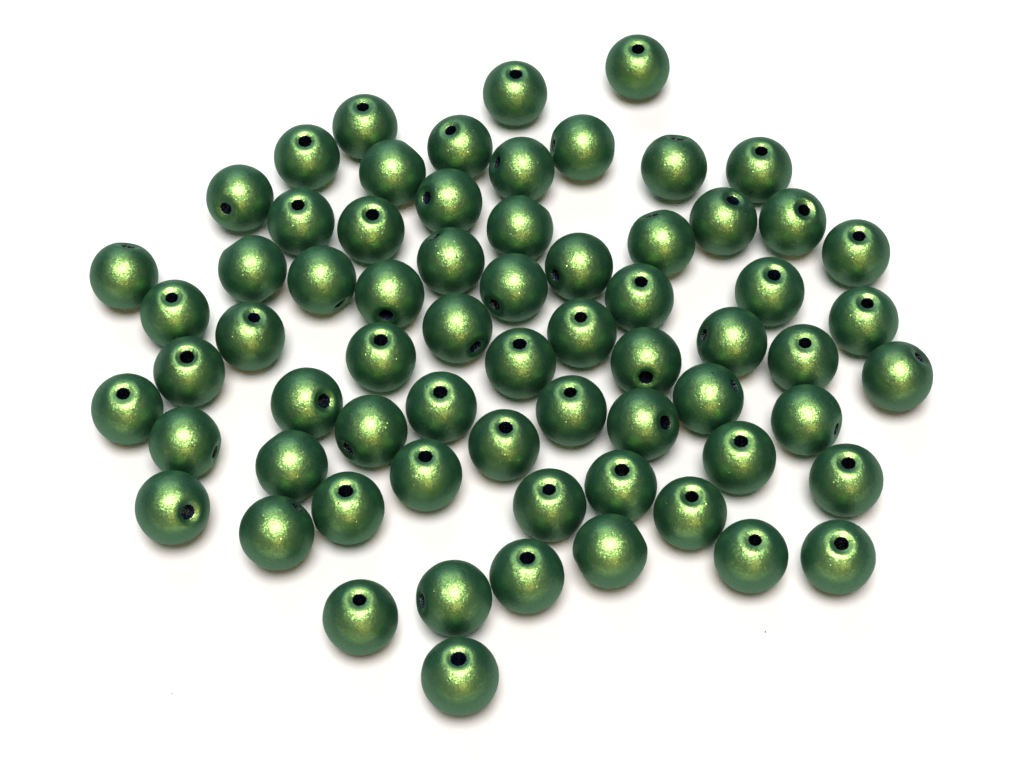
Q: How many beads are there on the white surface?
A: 67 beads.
